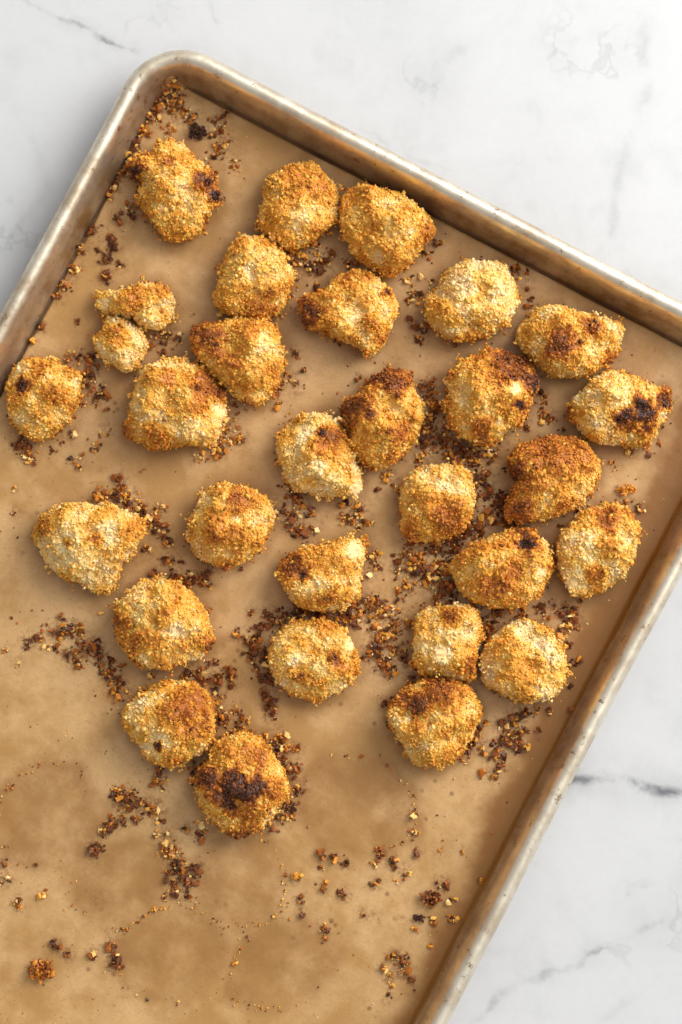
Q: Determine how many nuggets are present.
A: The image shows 30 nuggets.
